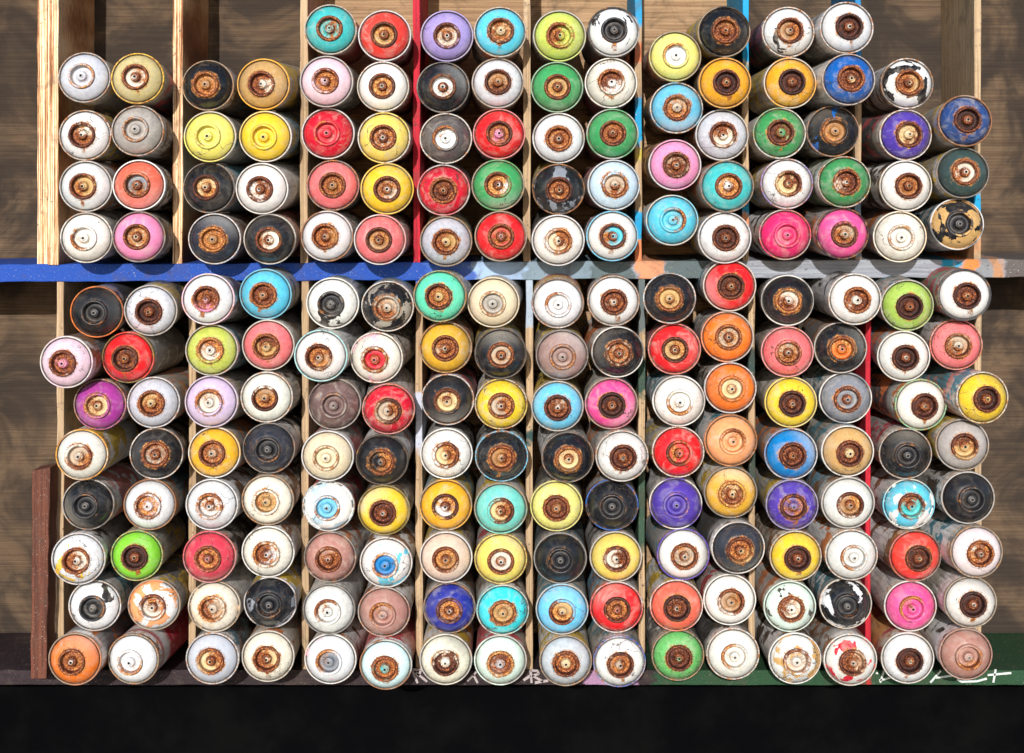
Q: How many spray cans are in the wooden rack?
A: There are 200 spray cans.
